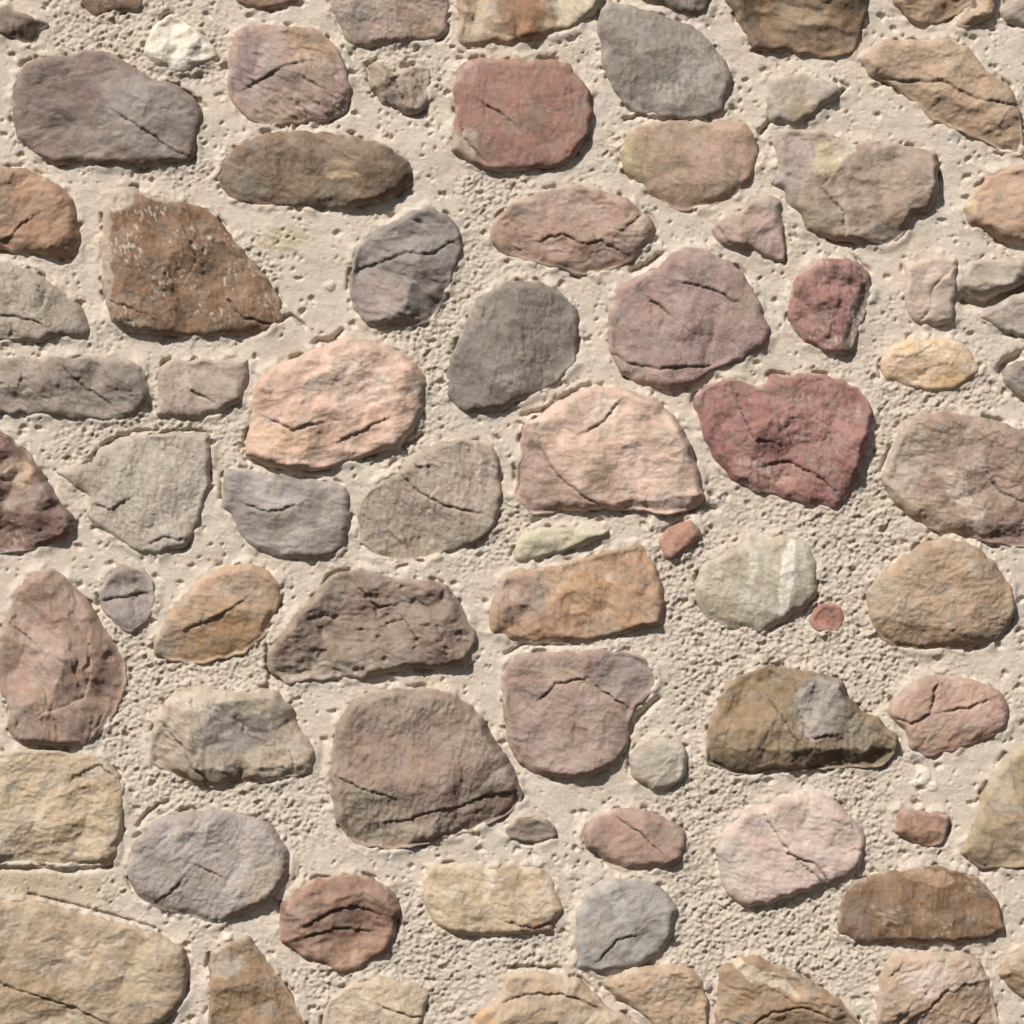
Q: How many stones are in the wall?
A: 81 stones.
